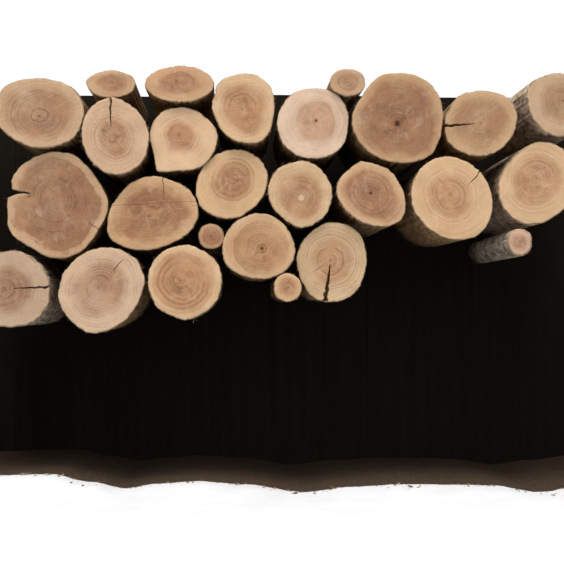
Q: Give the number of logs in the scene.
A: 26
